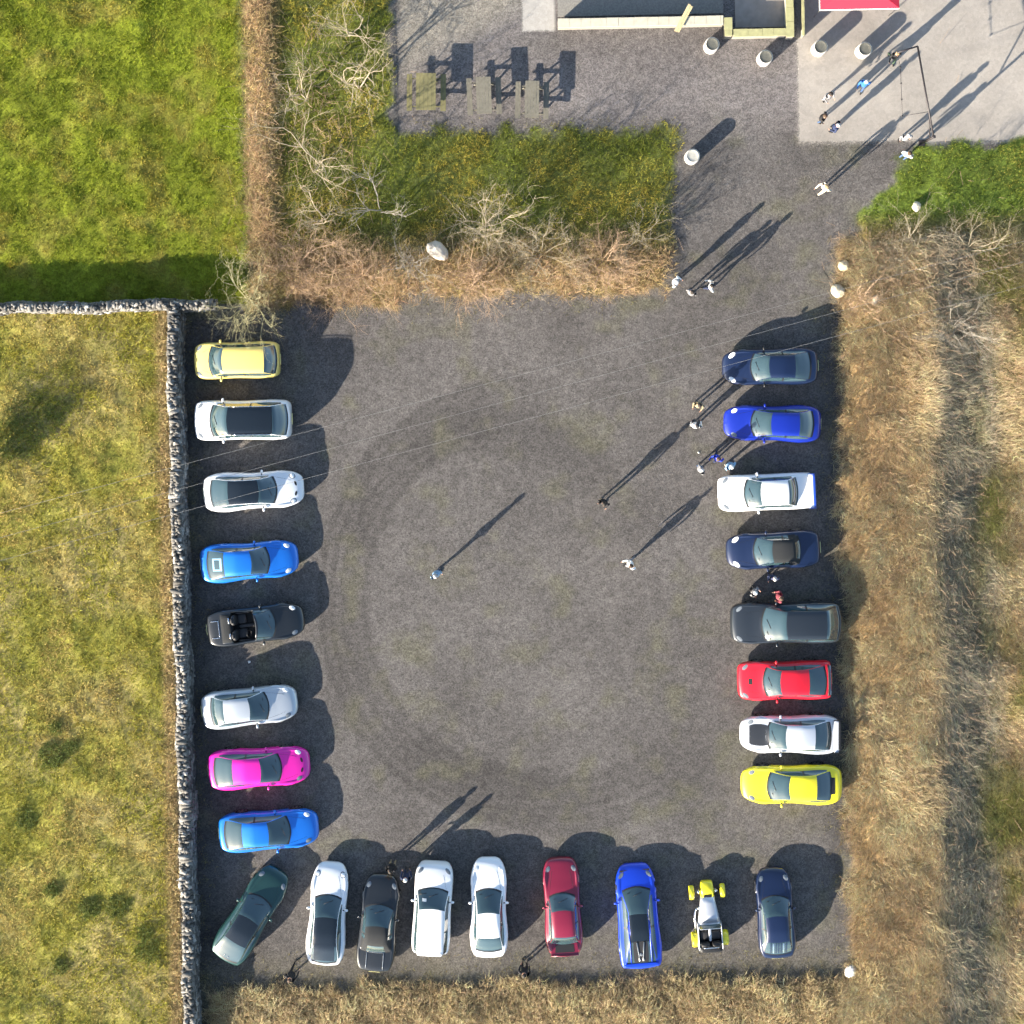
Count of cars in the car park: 25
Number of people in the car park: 26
